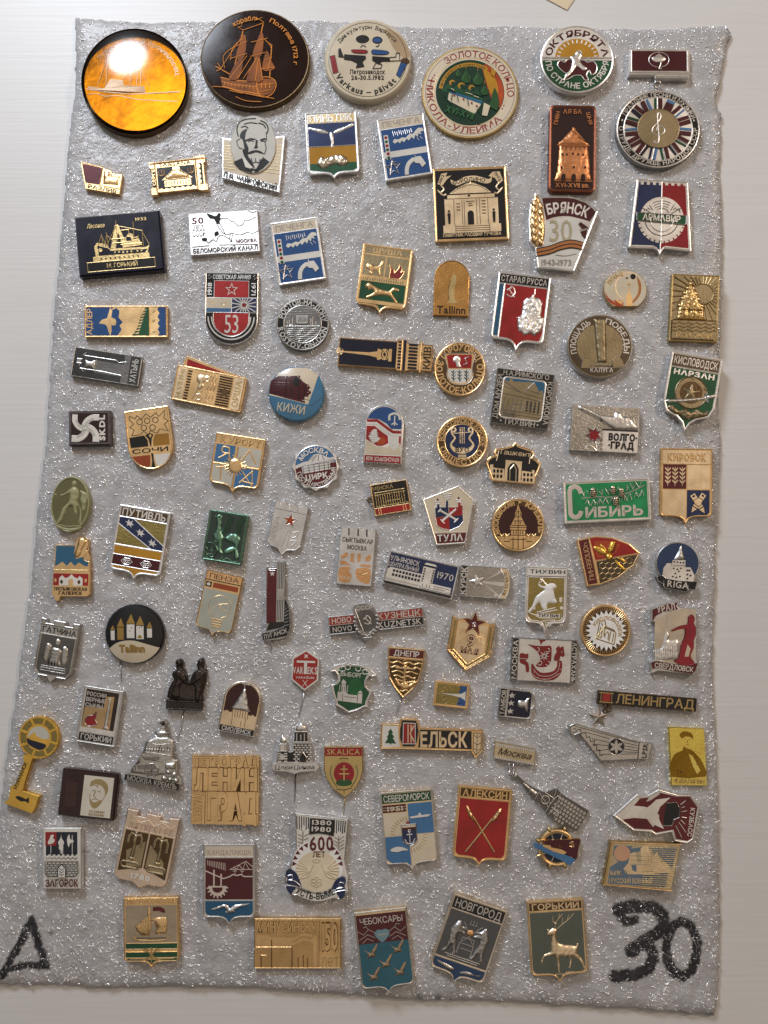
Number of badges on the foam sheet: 100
